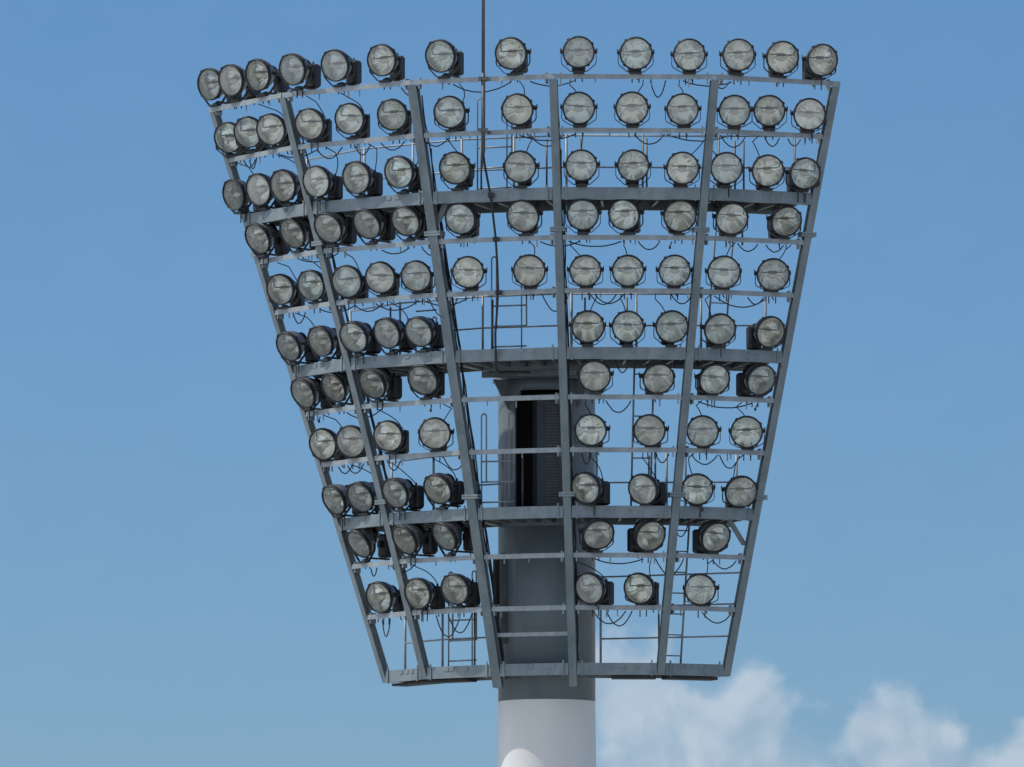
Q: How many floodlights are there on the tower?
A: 112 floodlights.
